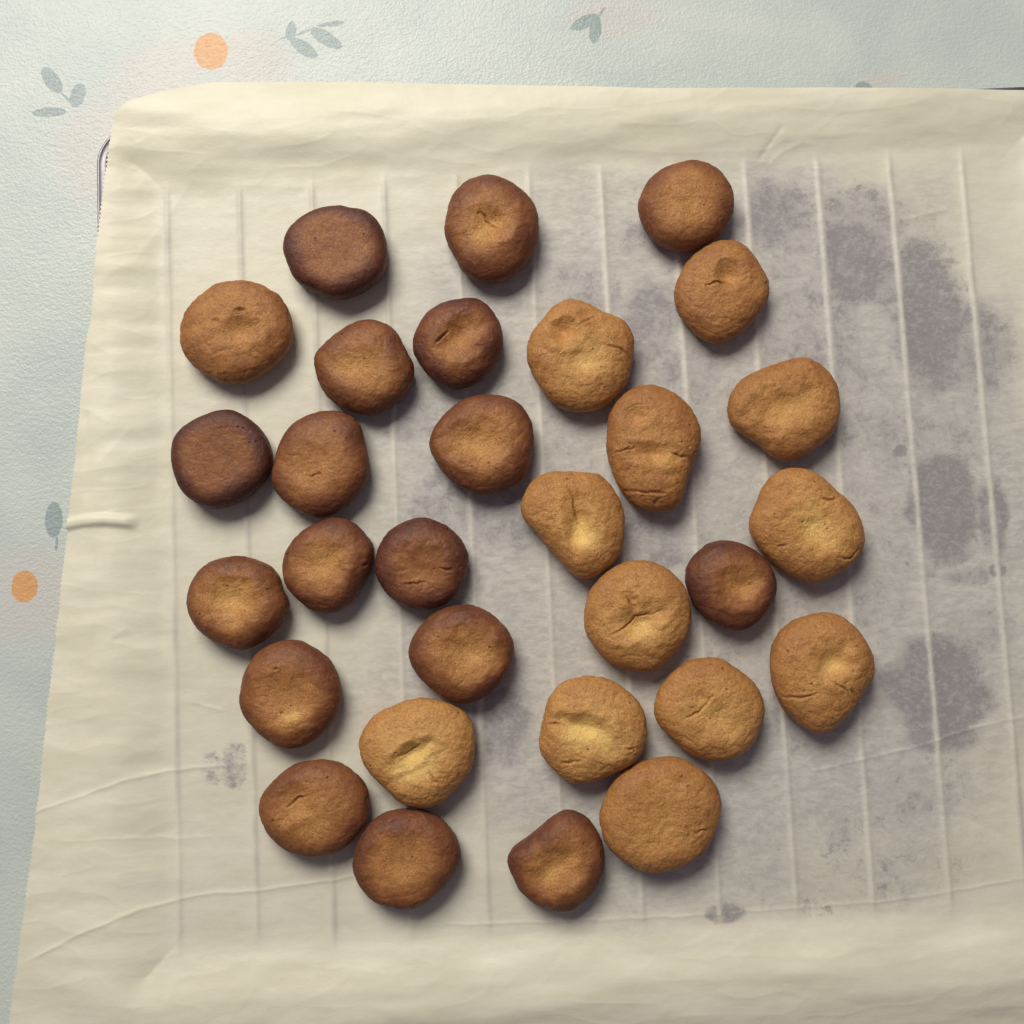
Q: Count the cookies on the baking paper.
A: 30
